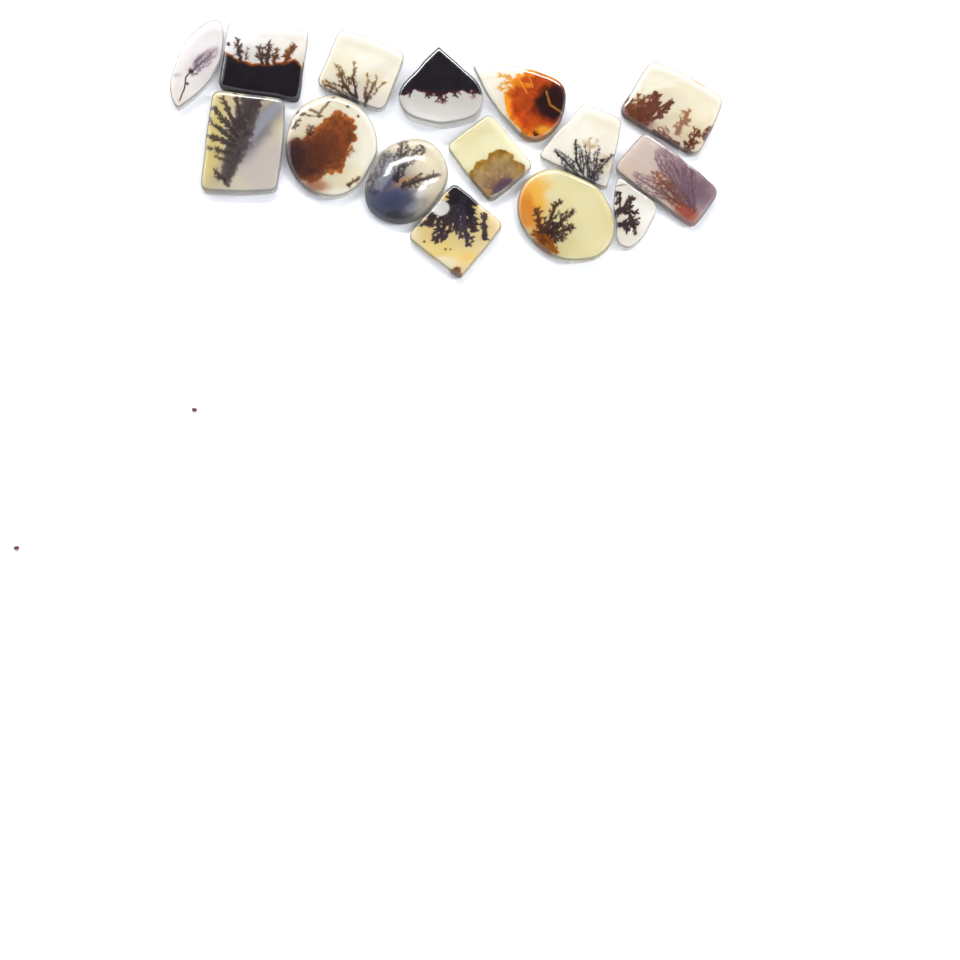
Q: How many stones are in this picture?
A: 15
